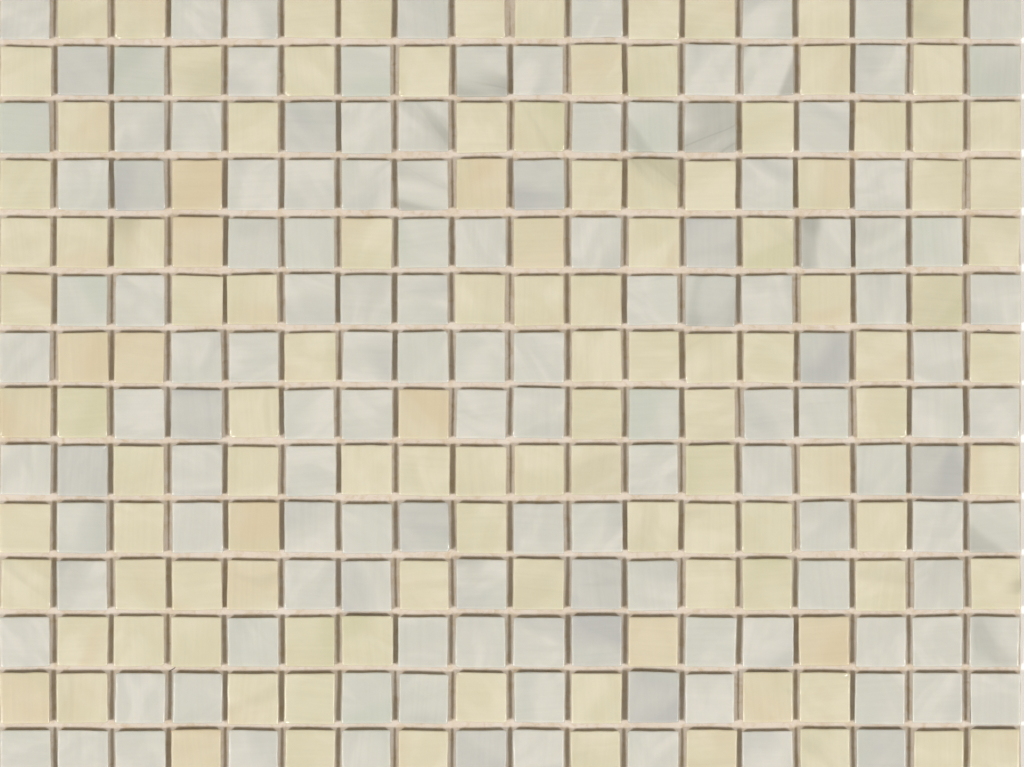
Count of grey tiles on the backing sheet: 133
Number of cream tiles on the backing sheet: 119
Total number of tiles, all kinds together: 252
